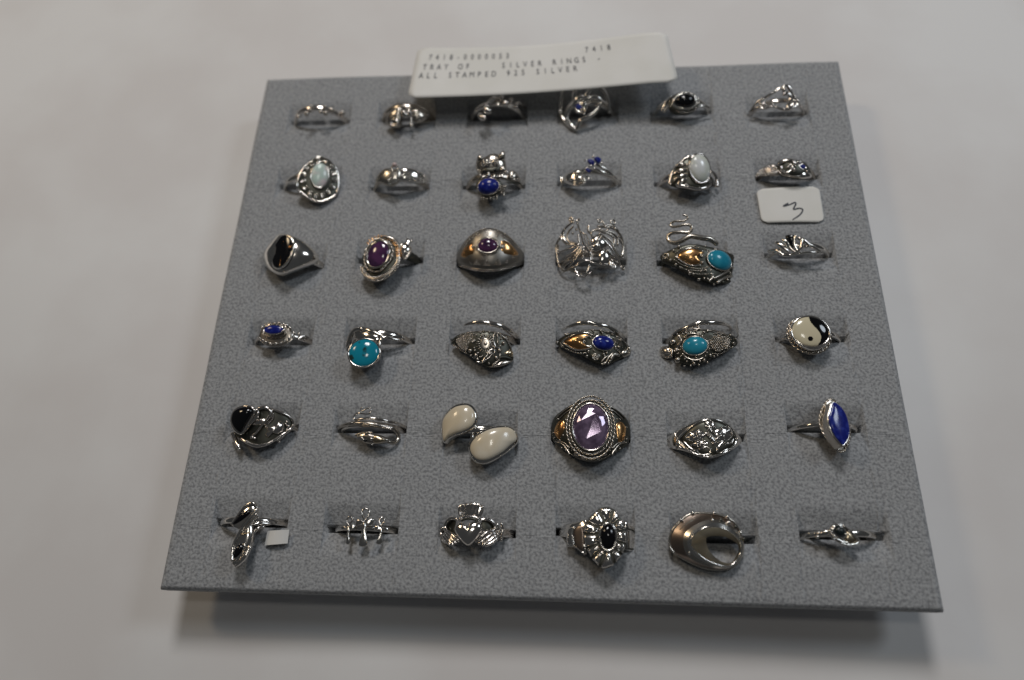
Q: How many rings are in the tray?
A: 36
